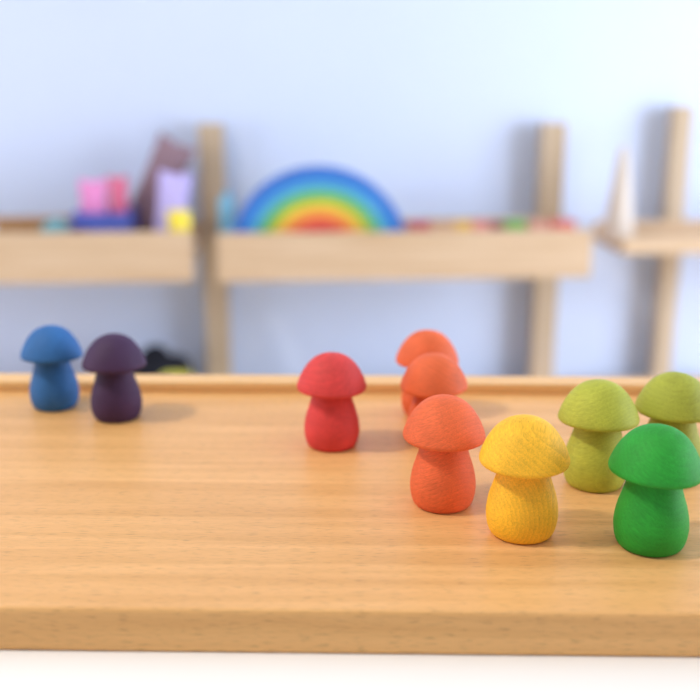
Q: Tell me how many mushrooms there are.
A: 10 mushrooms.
